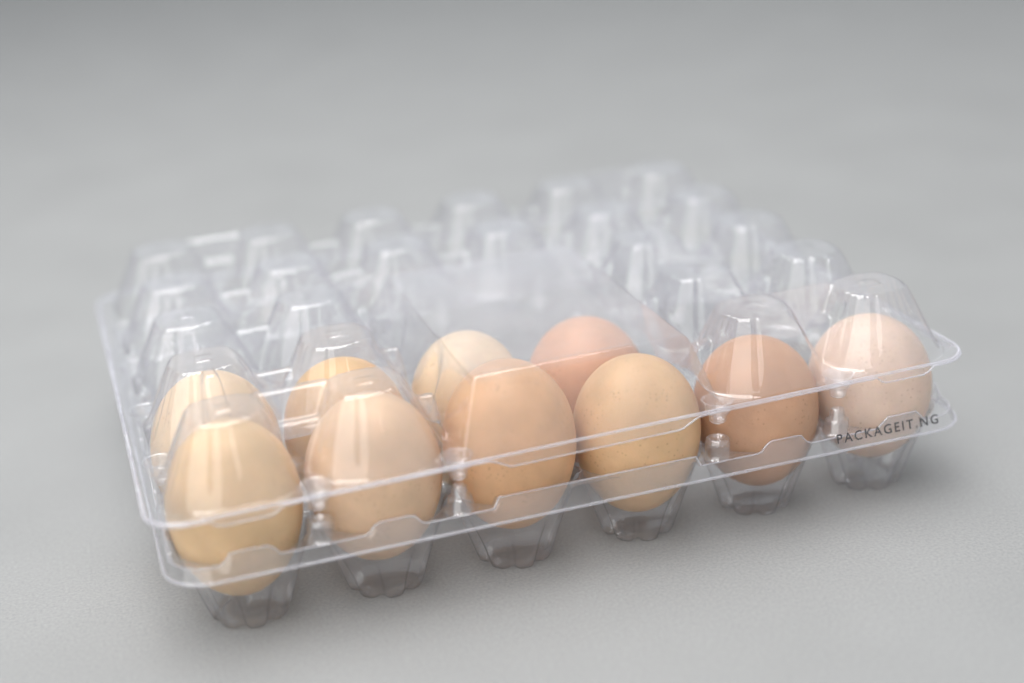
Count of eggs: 10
